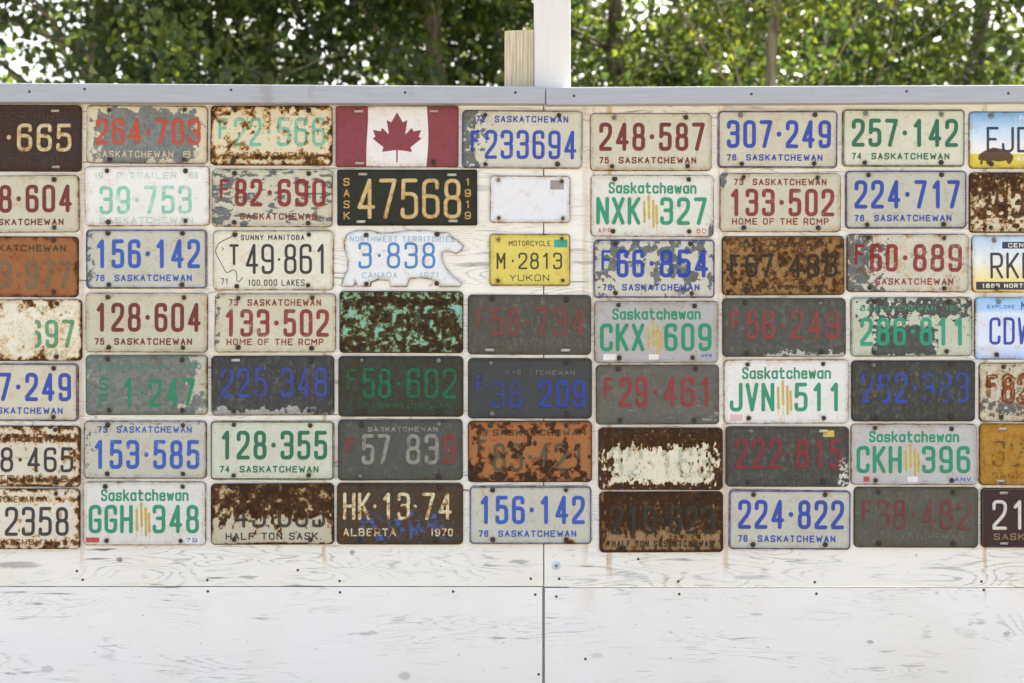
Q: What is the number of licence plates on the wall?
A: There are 63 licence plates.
